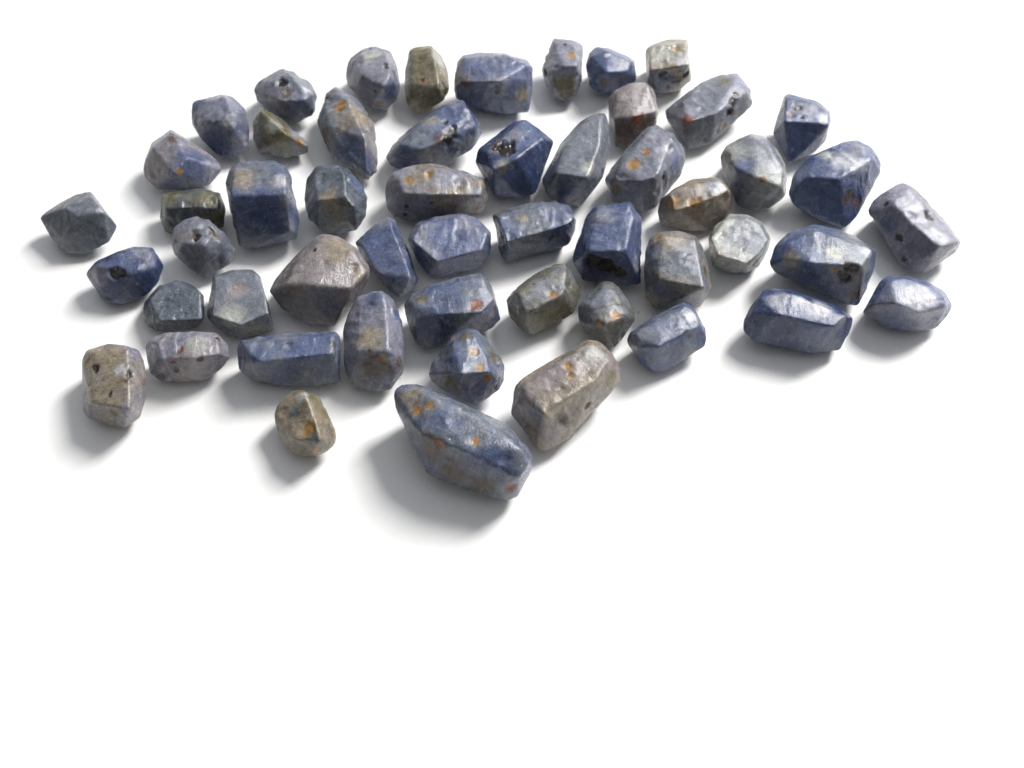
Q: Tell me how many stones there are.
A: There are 53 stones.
